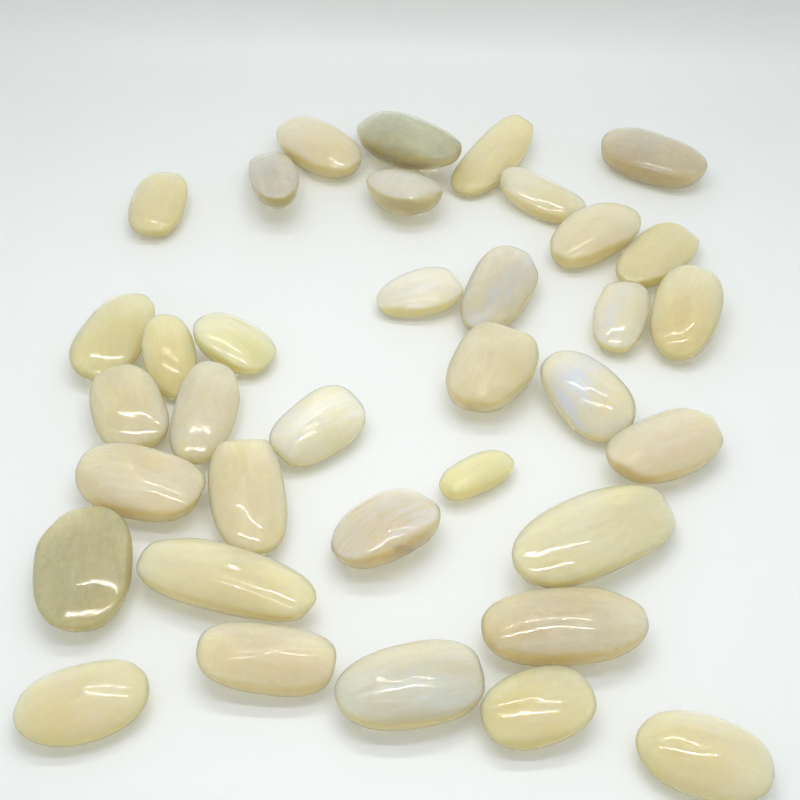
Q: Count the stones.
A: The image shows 36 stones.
